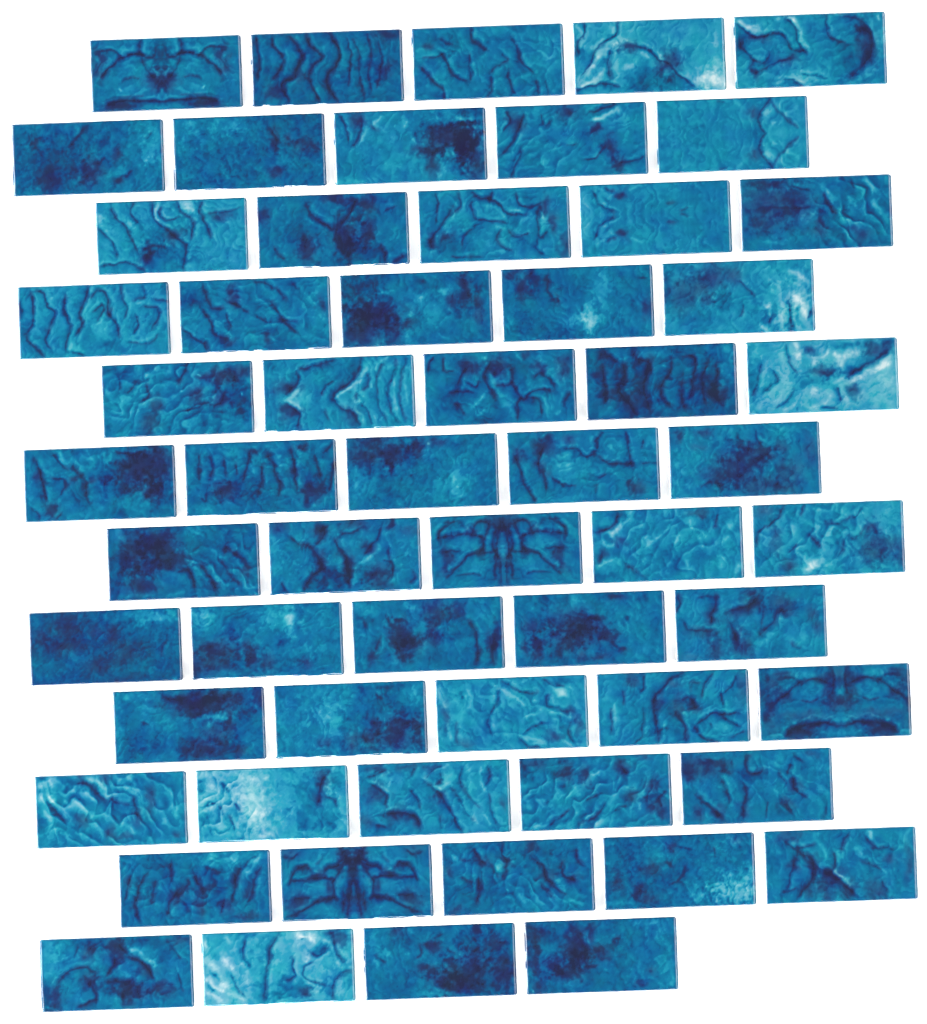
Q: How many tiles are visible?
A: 59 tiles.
